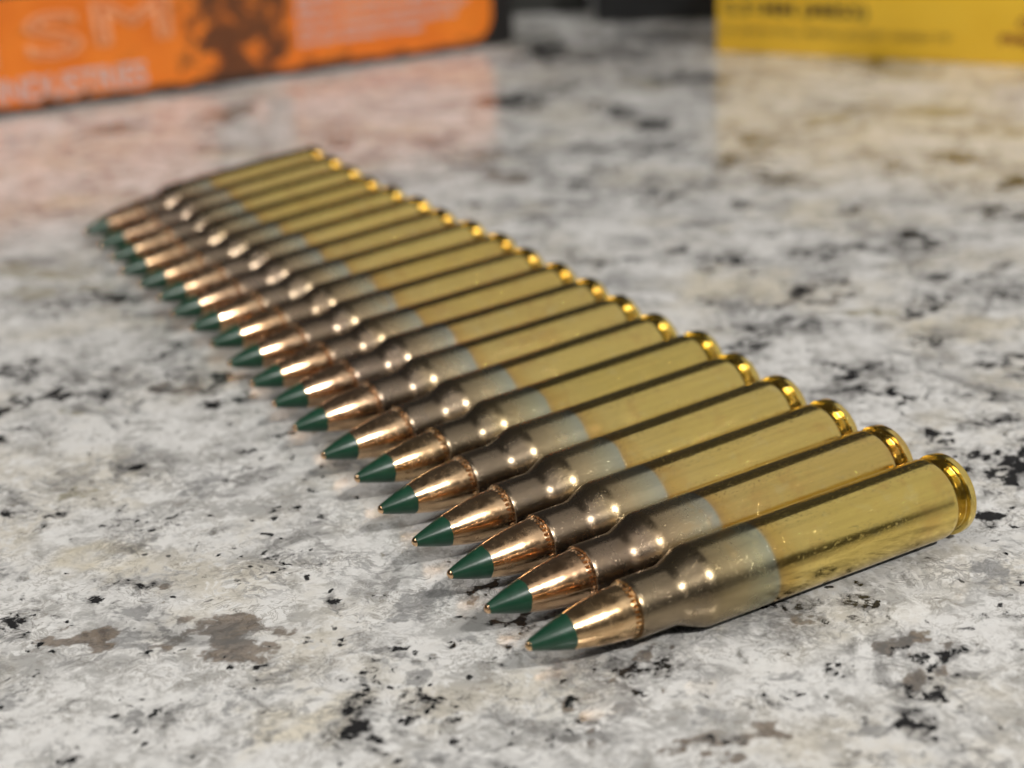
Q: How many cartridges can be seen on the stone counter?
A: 20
